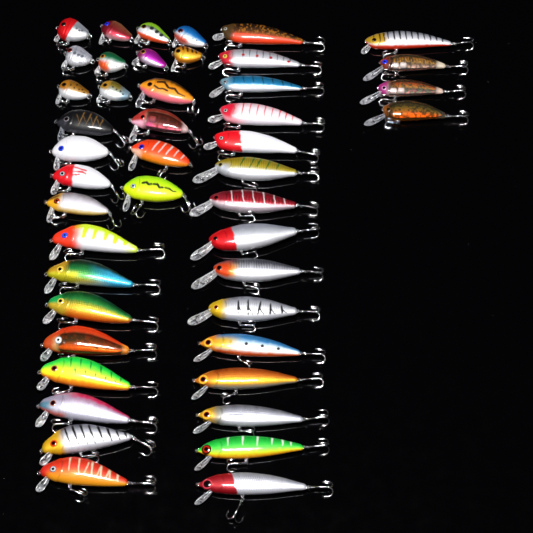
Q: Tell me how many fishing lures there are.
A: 45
